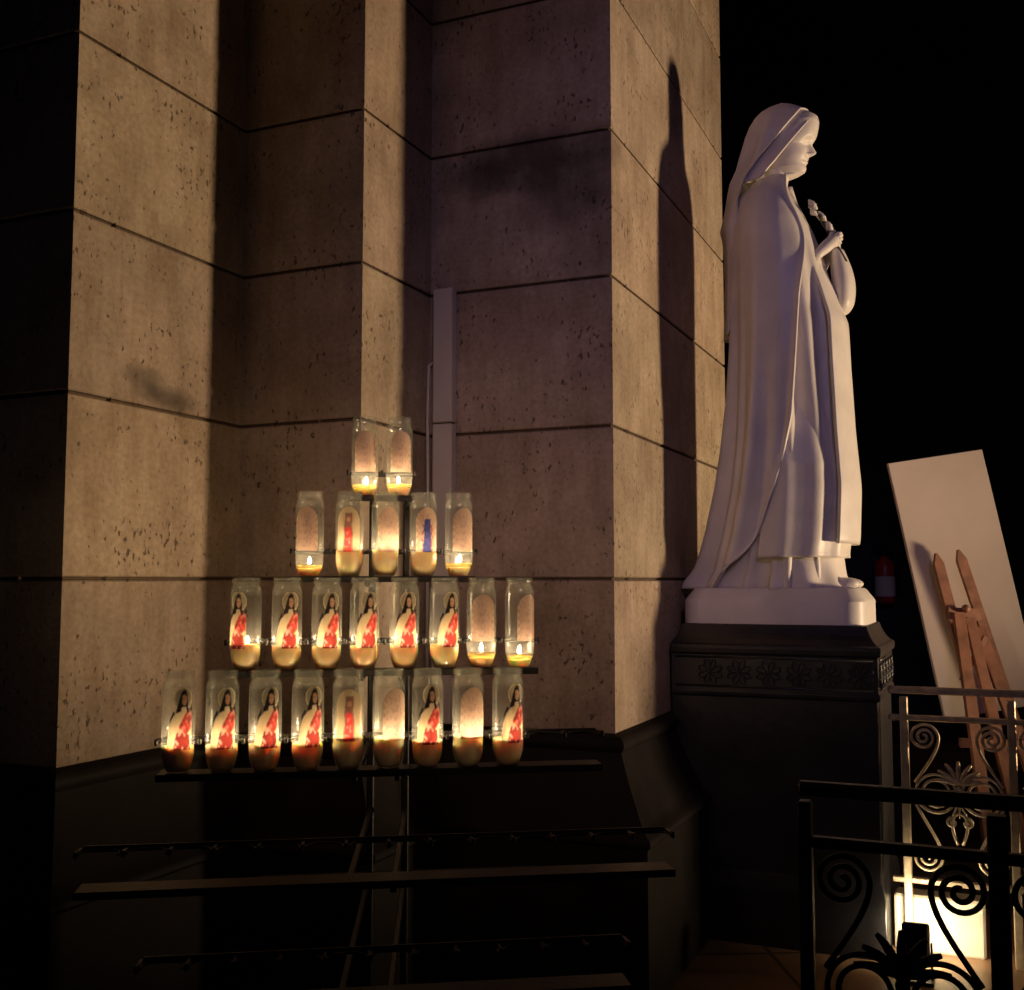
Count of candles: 24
